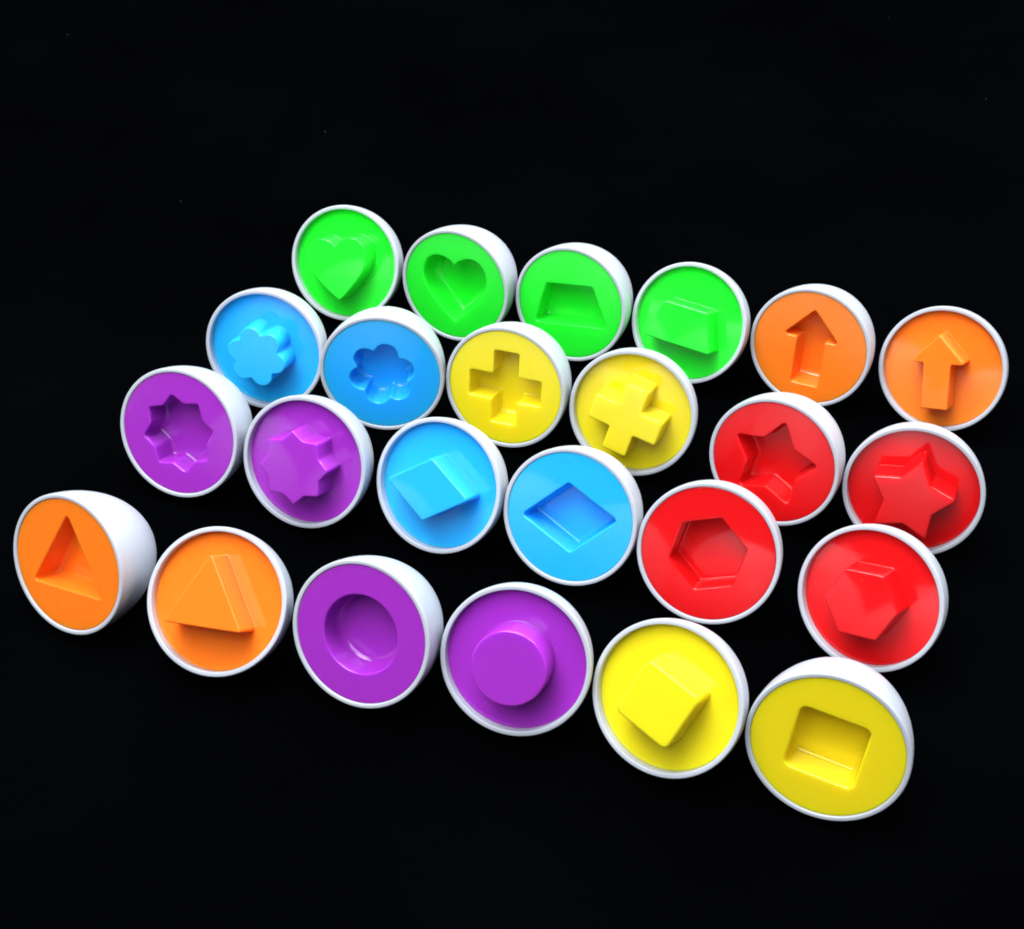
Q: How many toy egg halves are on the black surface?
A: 24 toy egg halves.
